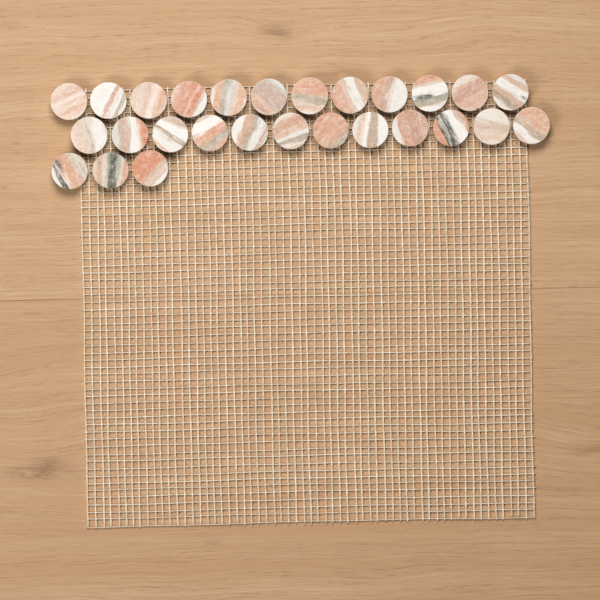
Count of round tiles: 27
